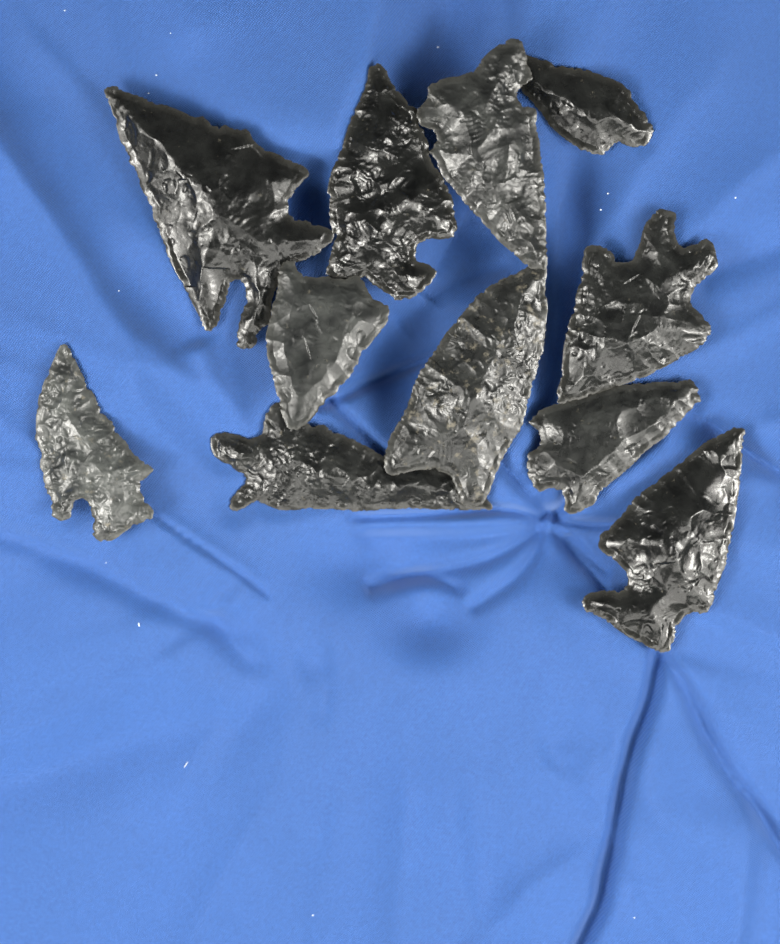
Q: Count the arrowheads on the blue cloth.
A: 11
